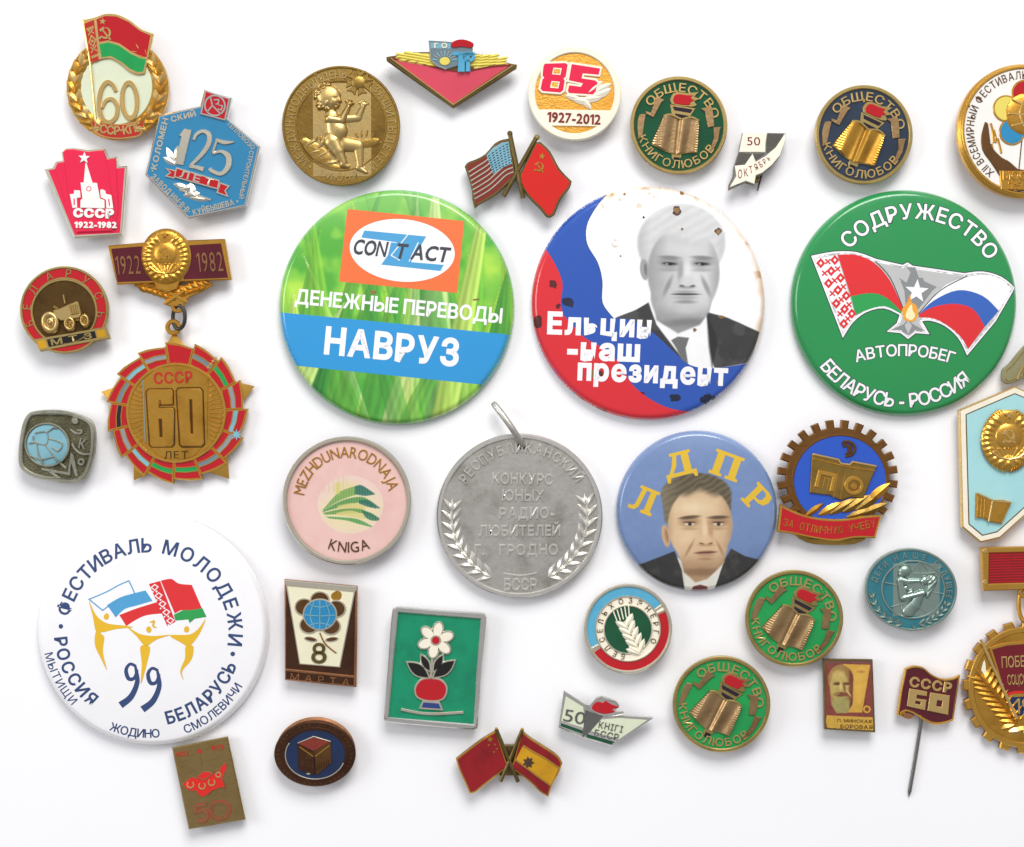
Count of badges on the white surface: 37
